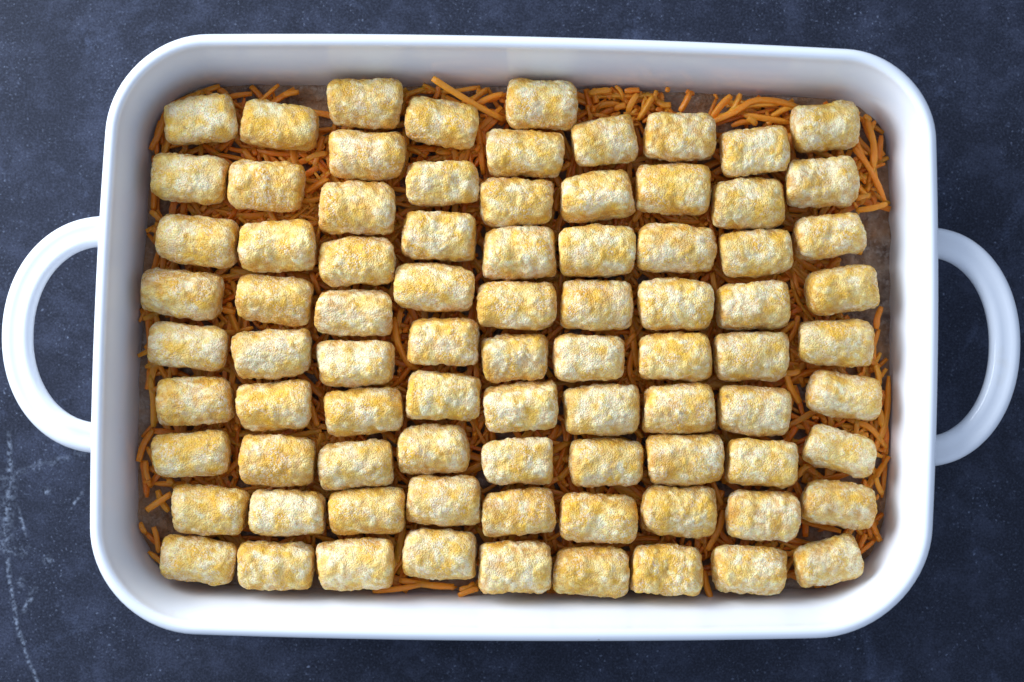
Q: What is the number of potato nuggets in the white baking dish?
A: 83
